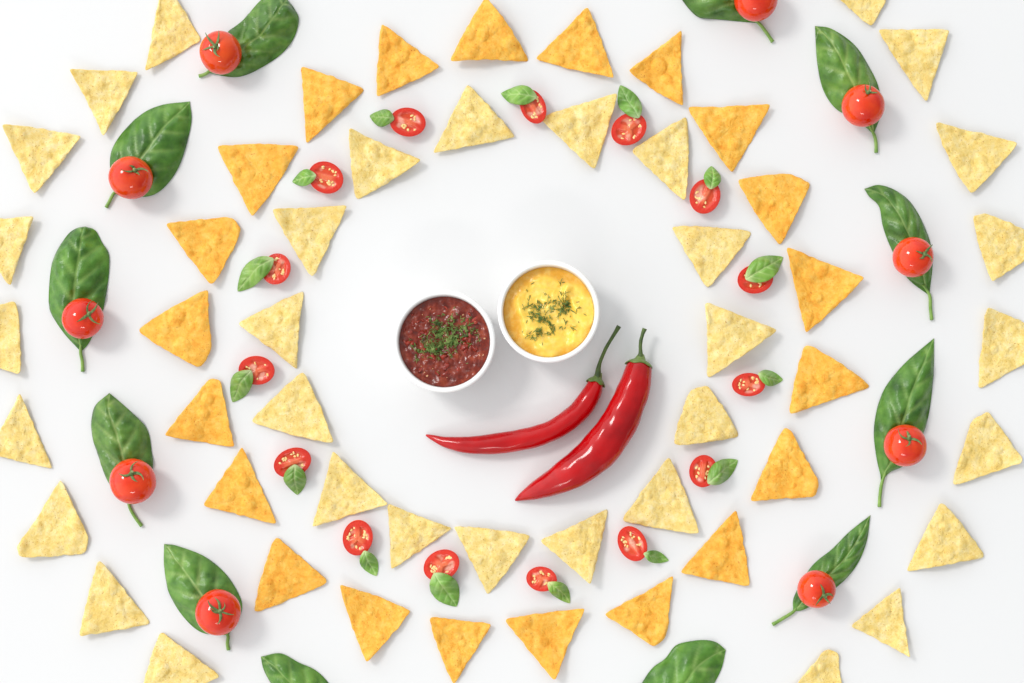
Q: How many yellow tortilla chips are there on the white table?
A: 33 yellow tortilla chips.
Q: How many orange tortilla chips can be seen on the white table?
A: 21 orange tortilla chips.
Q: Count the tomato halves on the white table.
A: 15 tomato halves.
